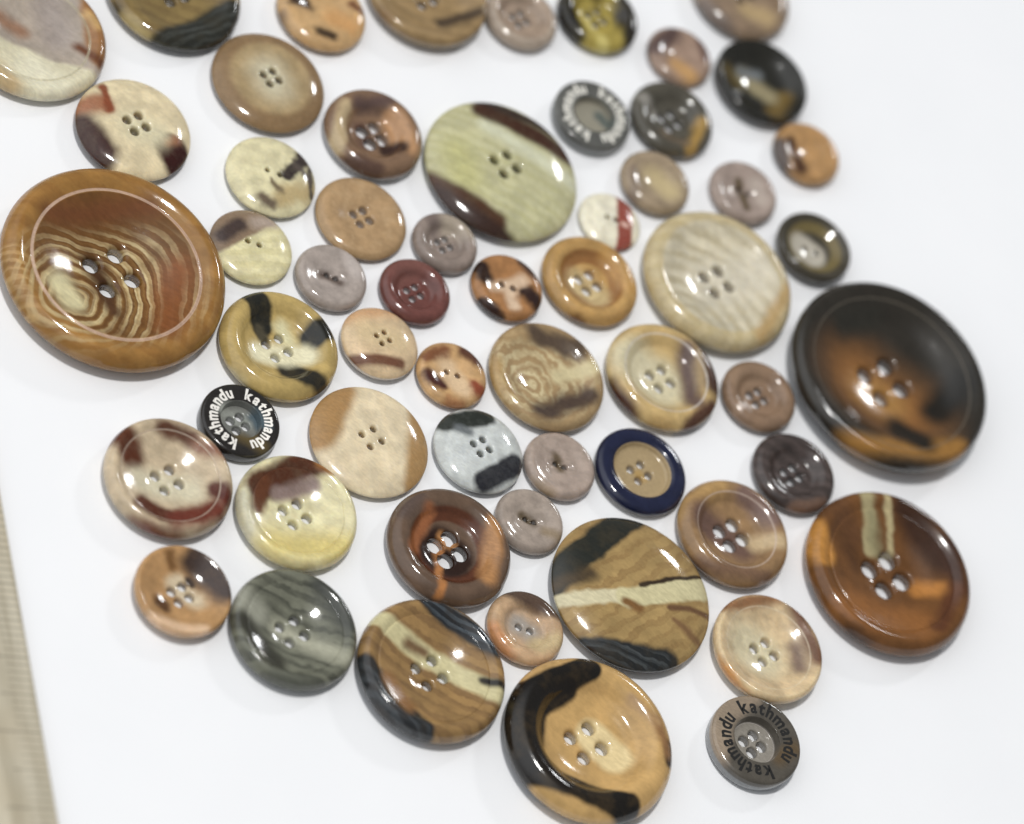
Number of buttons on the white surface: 57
